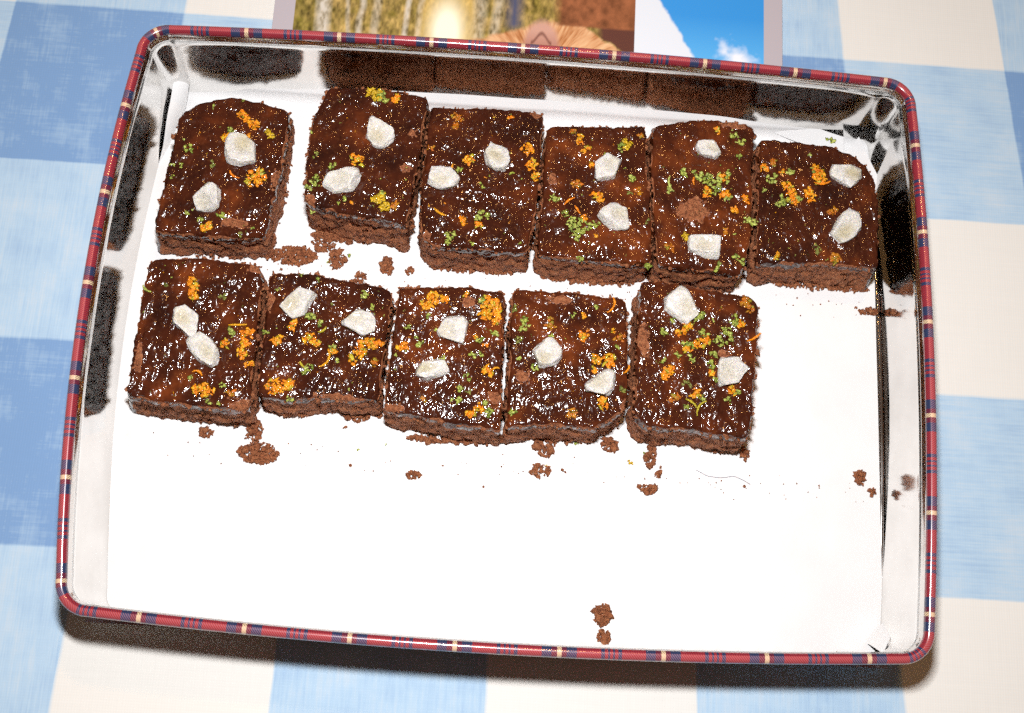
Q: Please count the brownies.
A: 11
